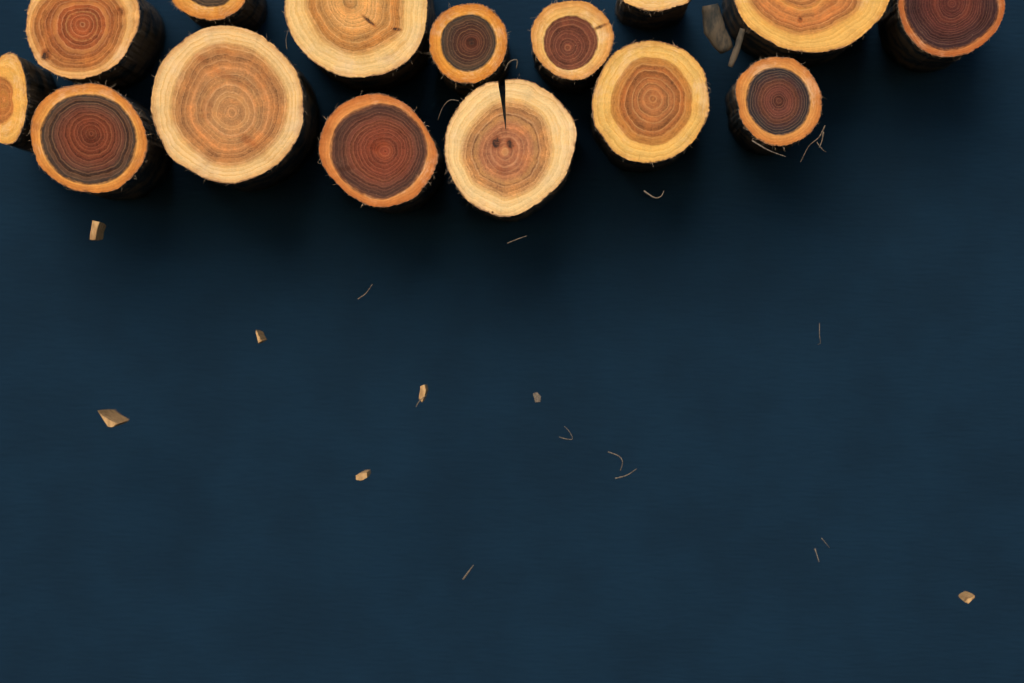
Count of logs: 15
